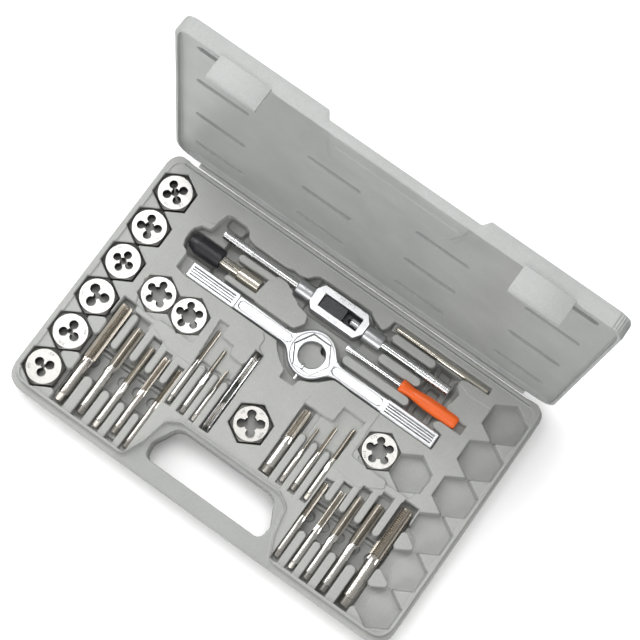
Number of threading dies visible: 10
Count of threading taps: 17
